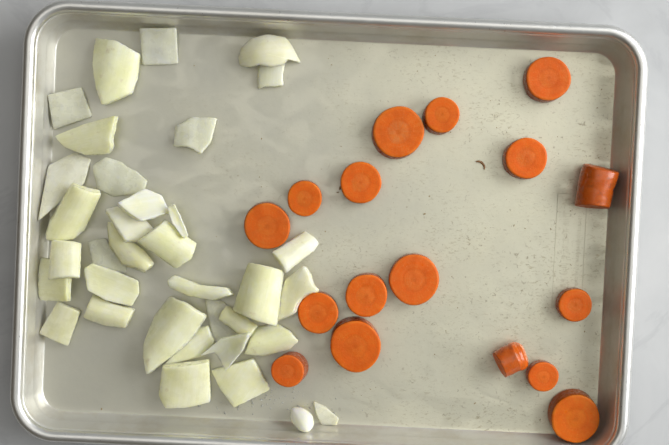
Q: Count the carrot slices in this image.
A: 17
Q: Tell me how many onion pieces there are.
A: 35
